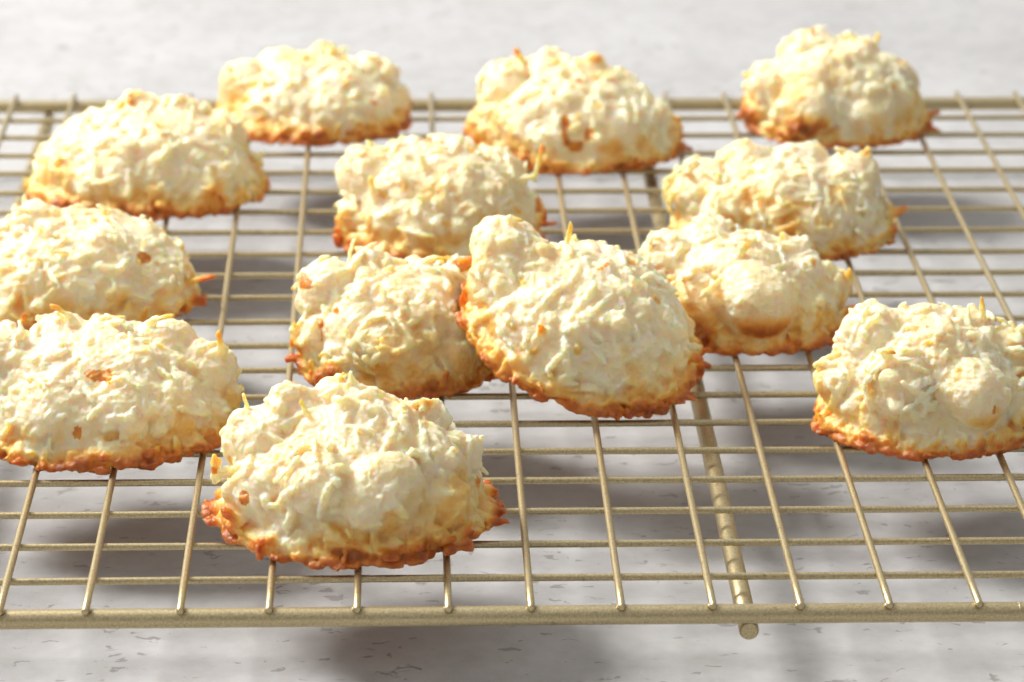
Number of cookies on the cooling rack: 13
